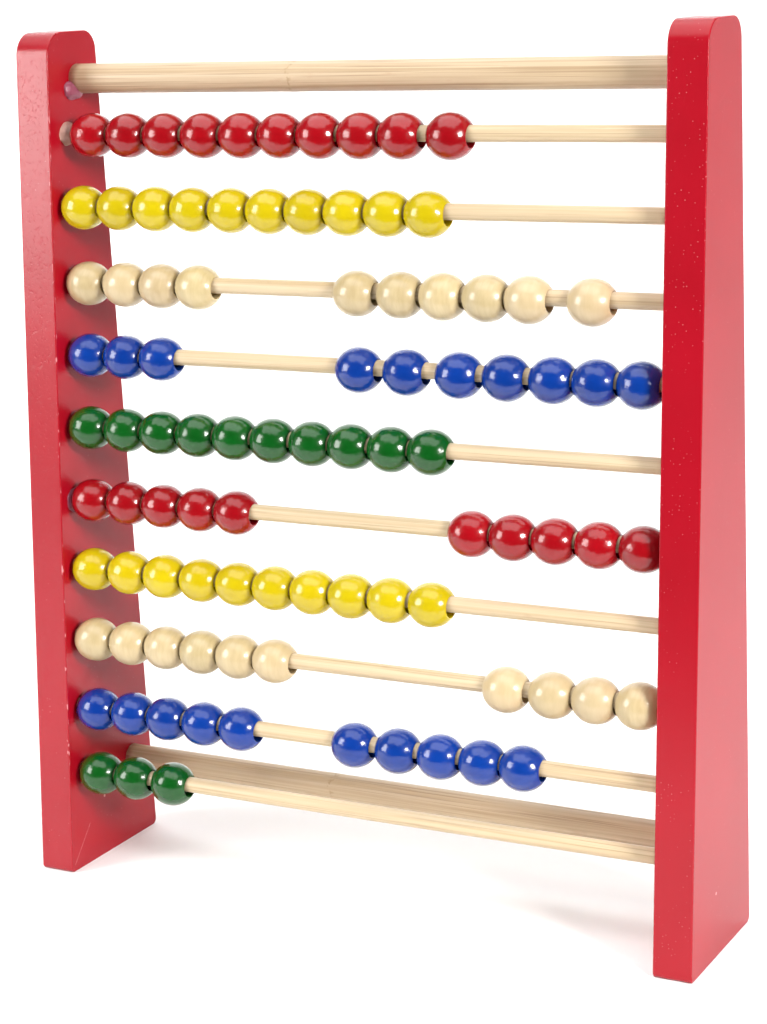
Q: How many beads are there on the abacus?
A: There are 93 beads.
